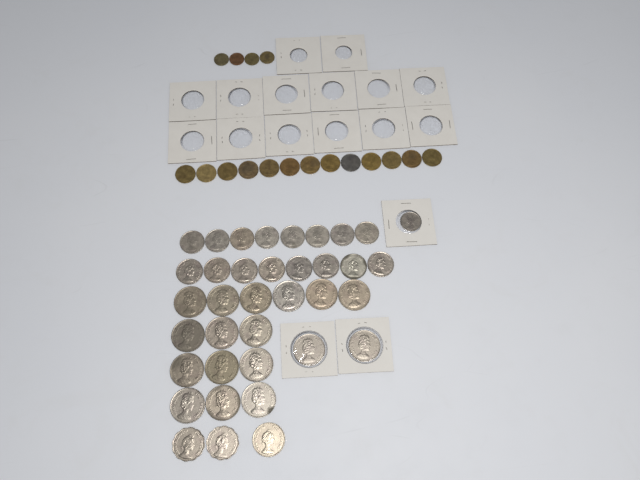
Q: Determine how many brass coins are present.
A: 16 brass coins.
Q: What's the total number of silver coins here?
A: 38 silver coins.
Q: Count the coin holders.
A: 17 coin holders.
